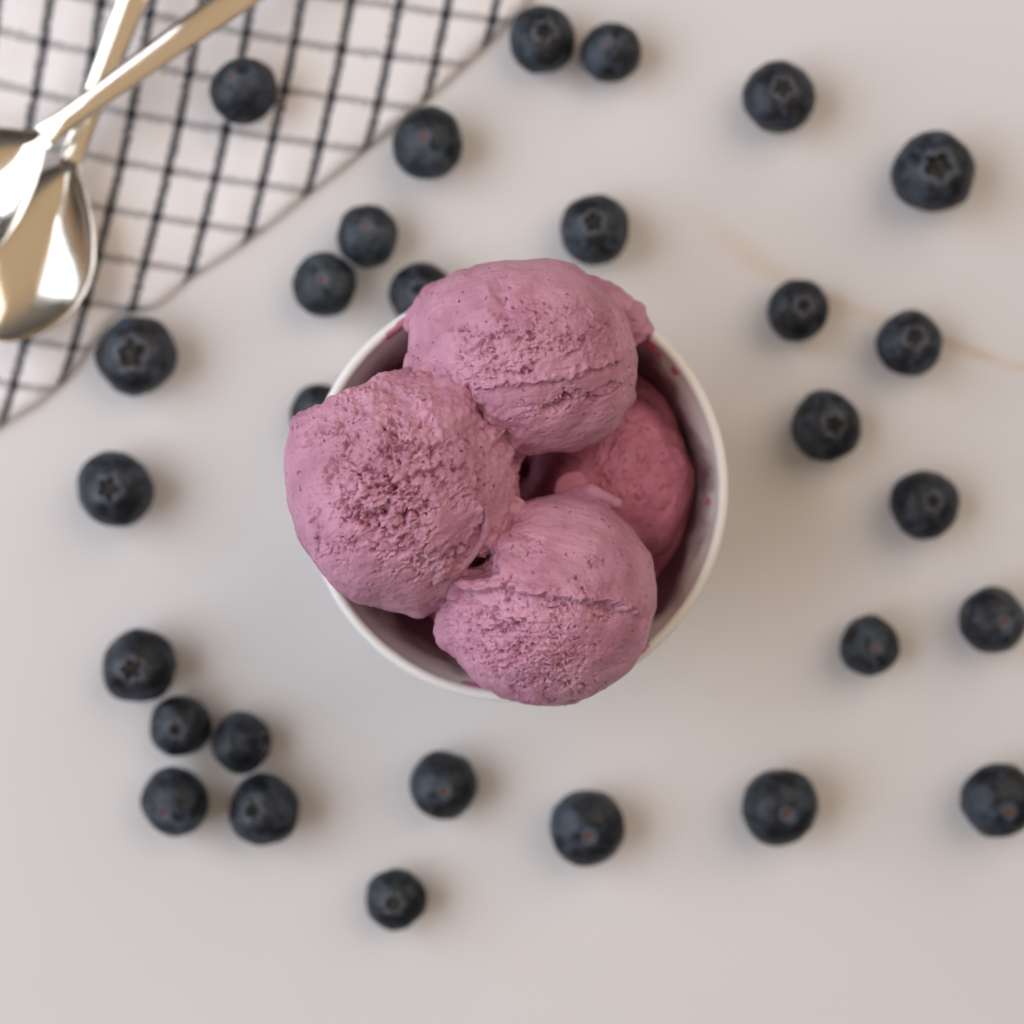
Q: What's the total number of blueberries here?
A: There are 29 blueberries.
